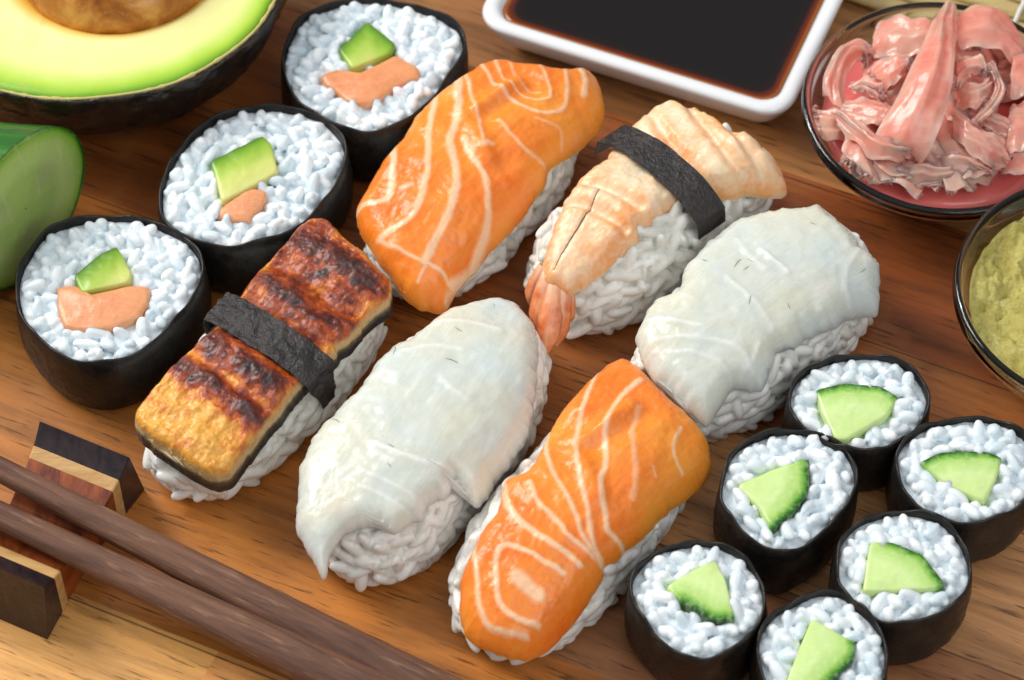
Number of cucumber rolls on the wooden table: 6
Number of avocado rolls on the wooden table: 3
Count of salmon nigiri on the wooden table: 2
